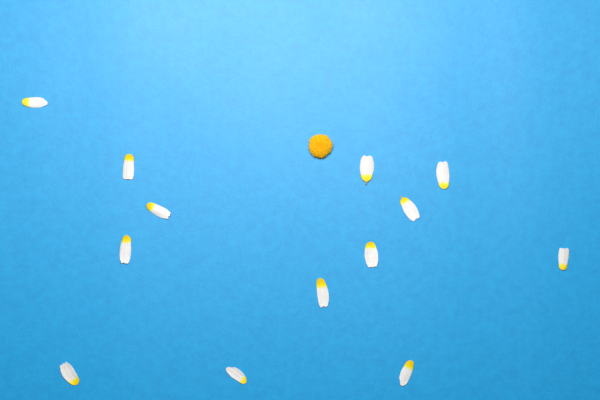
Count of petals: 13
